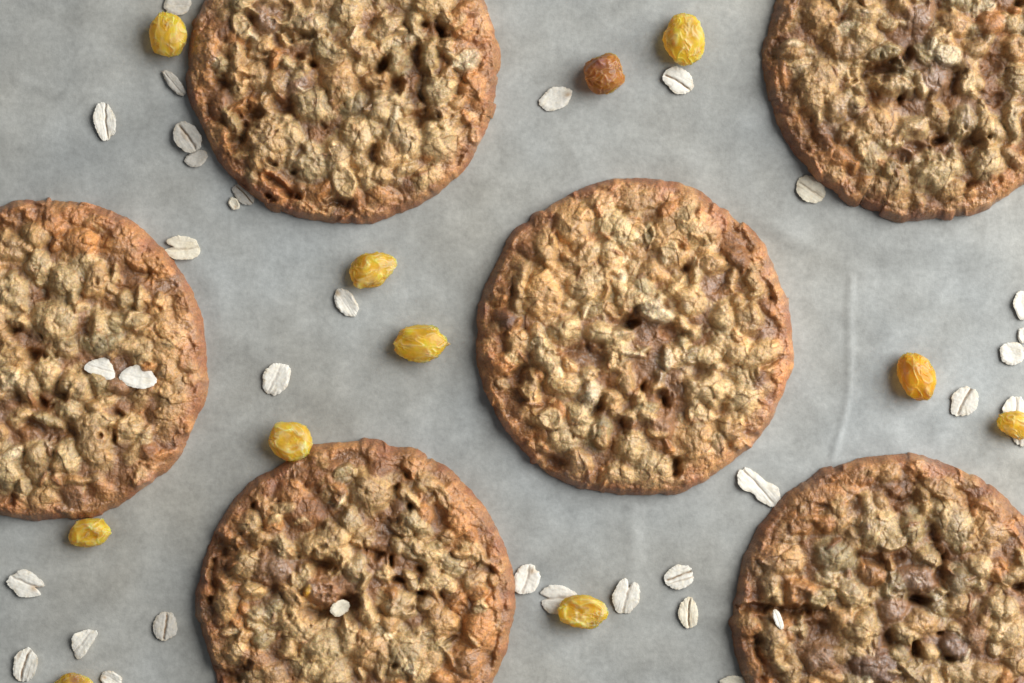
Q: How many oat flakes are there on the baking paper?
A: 34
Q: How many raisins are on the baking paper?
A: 11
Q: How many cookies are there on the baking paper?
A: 6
